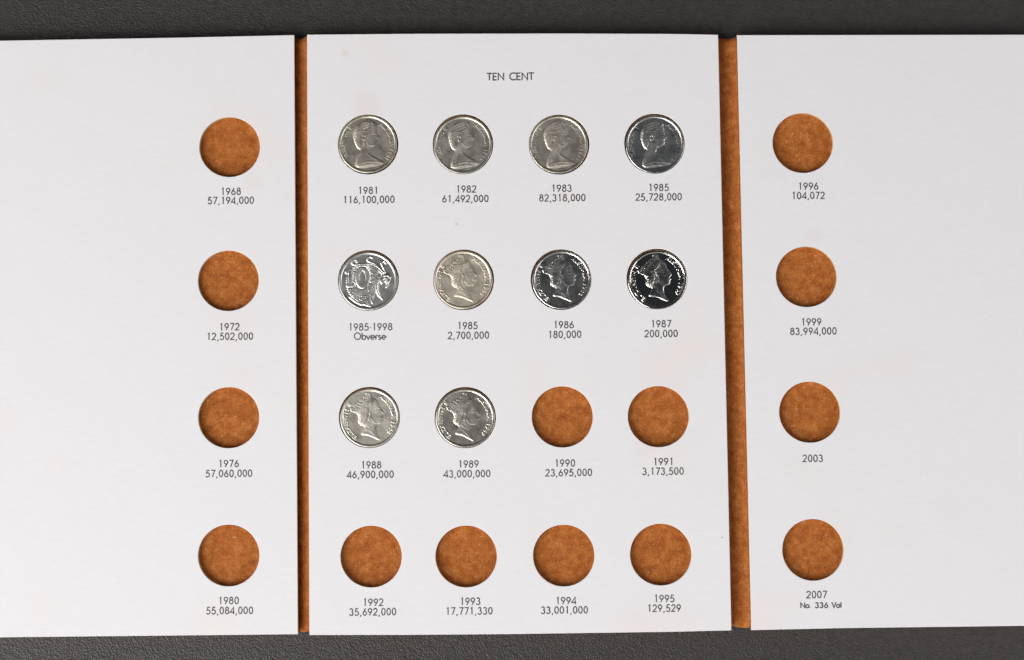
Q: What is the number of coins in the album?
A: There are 10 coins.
